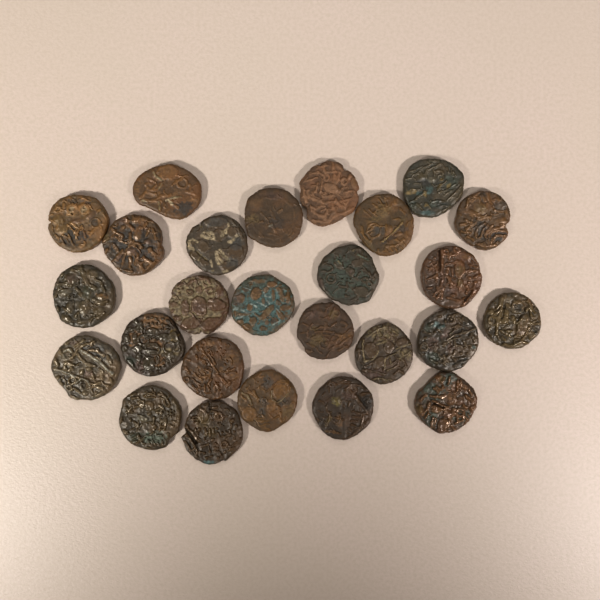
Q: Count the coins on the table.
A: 26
